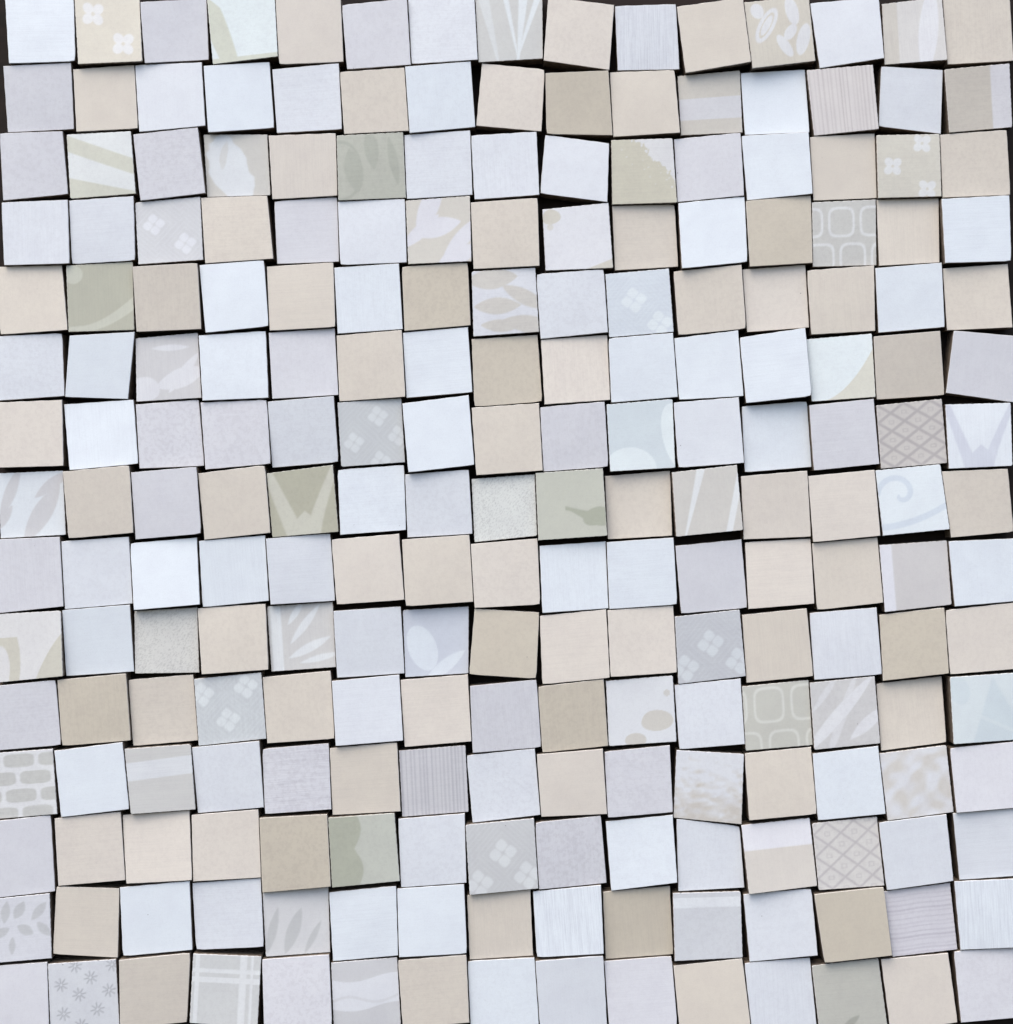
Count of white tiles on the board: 95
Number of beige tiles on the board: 70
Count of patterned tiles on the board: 60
